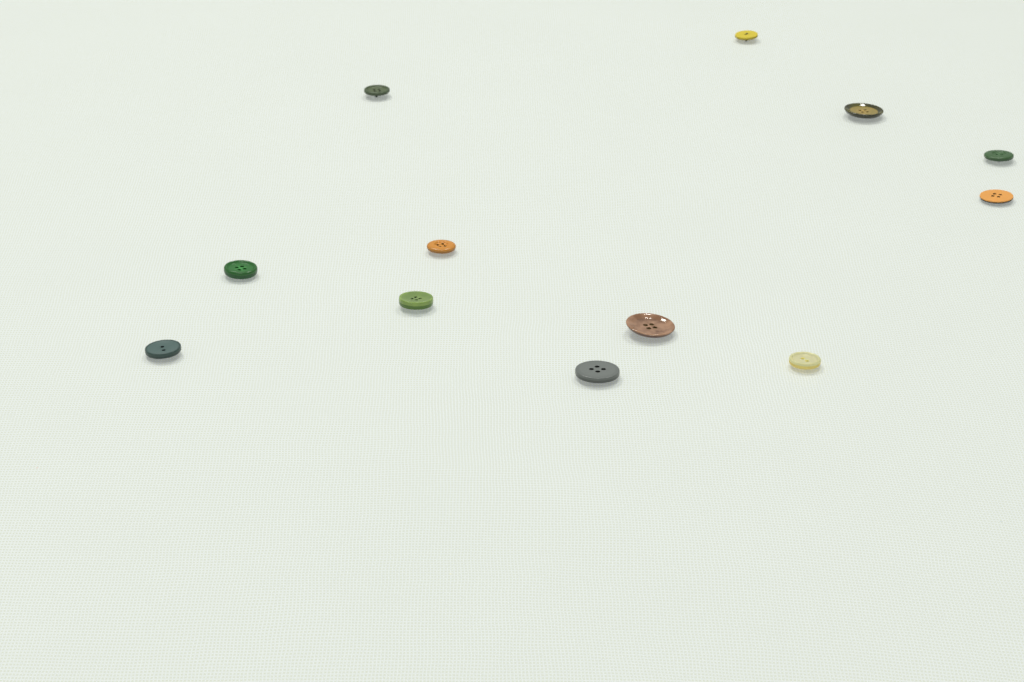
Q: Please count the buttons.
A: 12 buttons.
